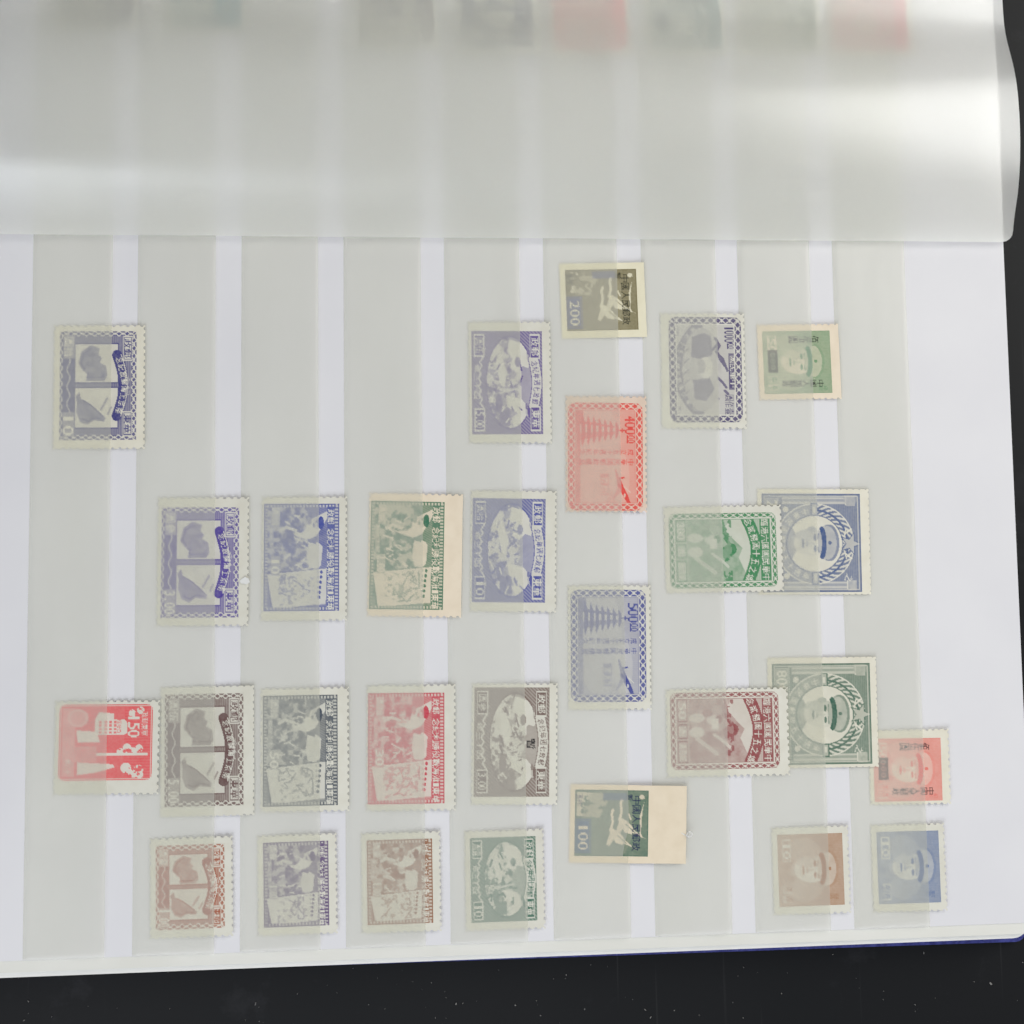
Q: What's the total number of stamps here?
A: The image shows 36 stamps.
